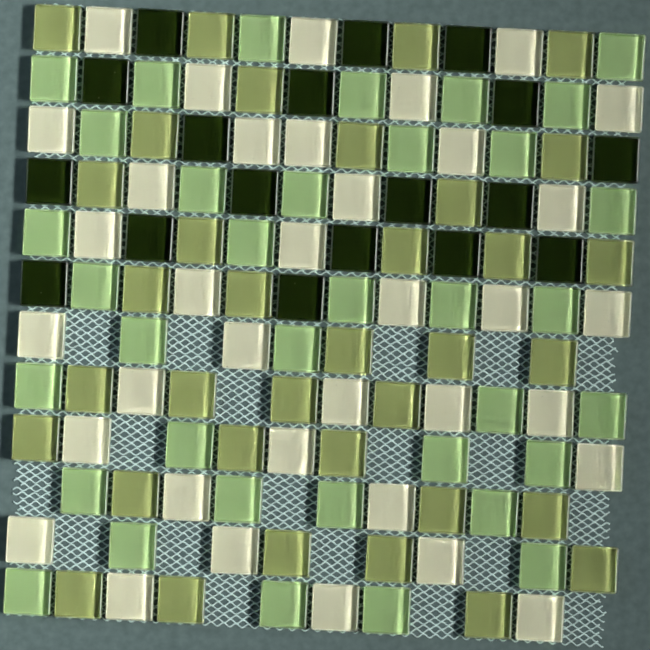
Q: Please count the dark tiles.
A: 18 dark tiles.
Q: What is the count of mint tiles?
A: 36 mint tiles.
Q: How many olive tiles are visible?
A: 35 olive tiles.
